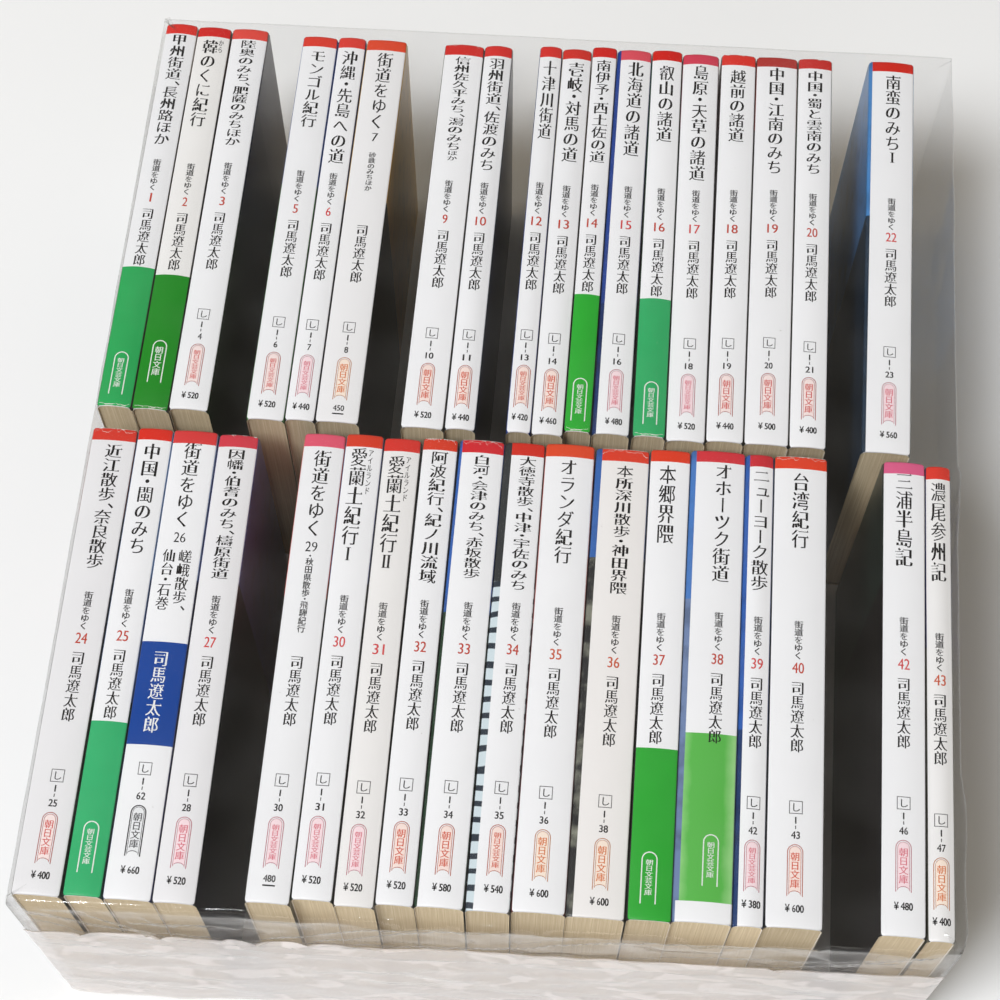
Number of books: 36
